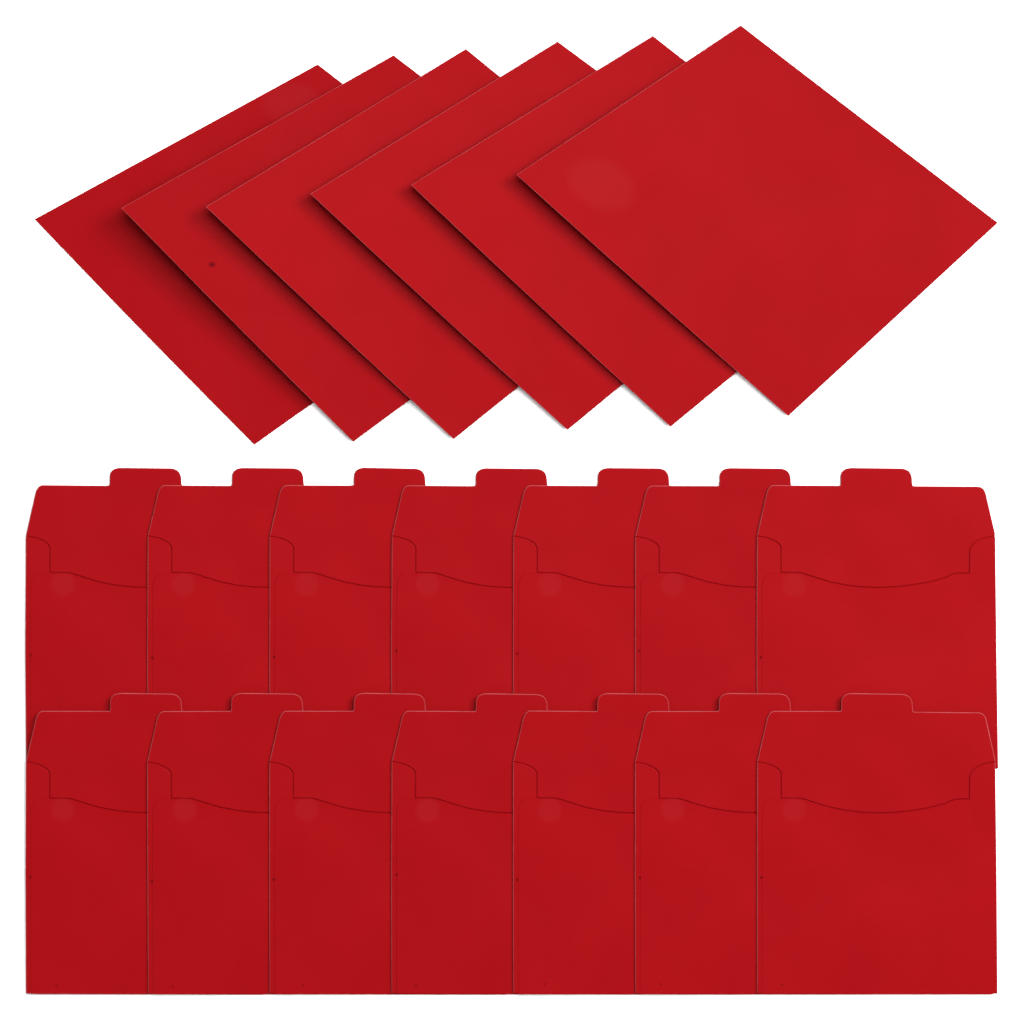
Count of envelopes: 20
